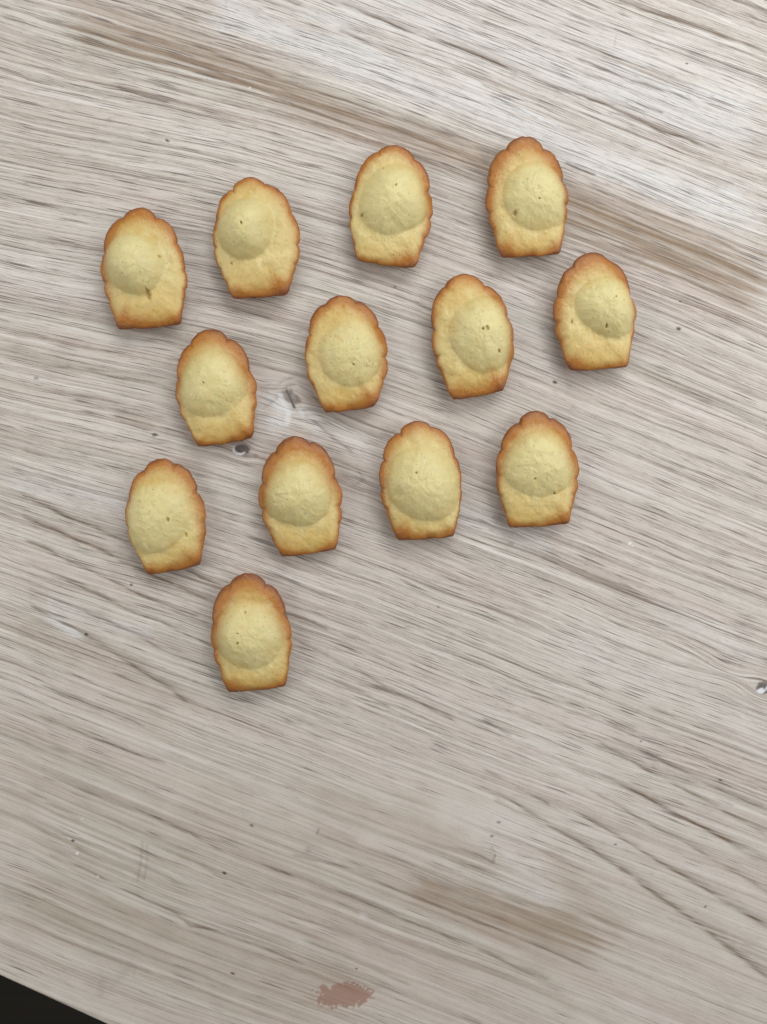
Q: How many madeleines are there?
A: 13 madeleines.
